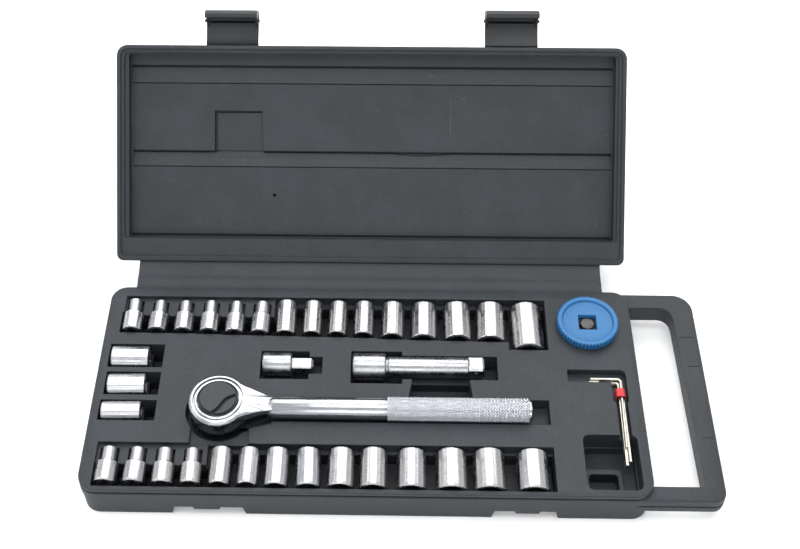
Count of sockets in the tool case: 32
